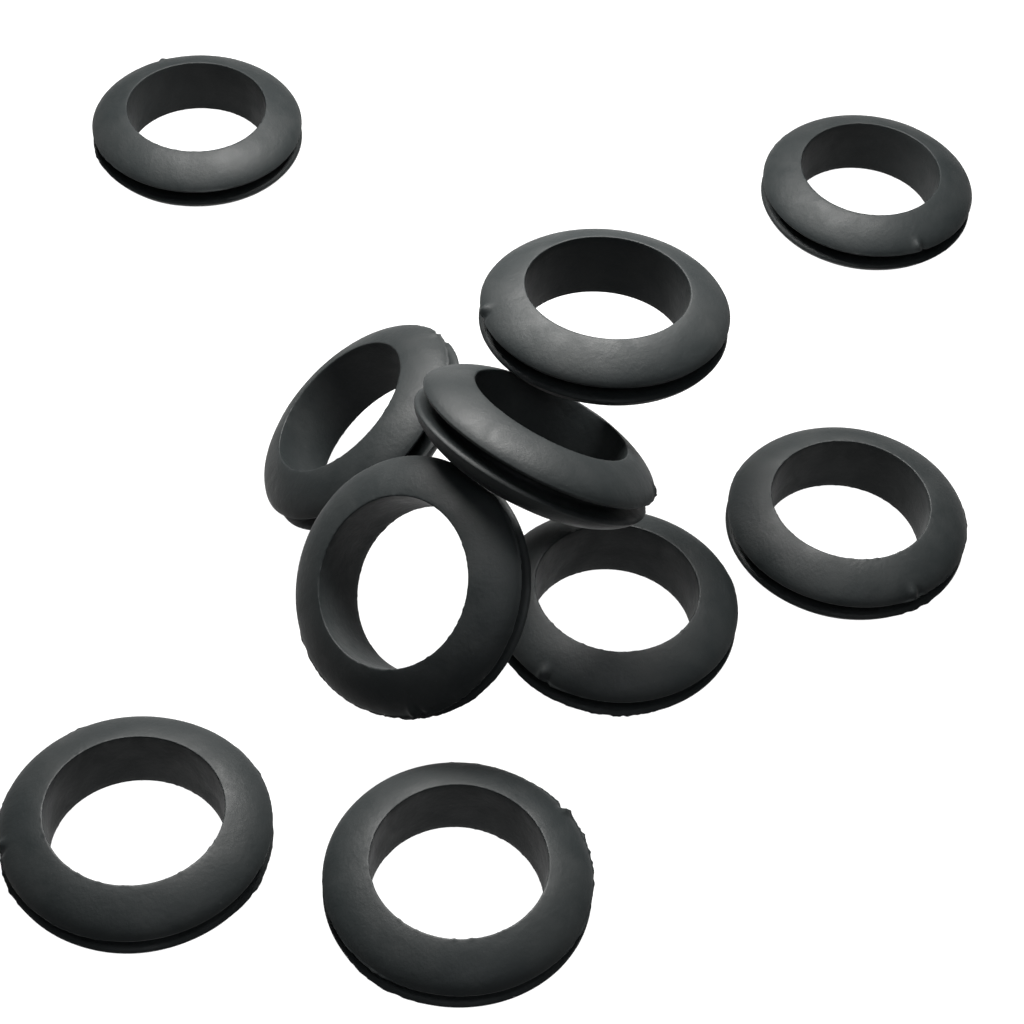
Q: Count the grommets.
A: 10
